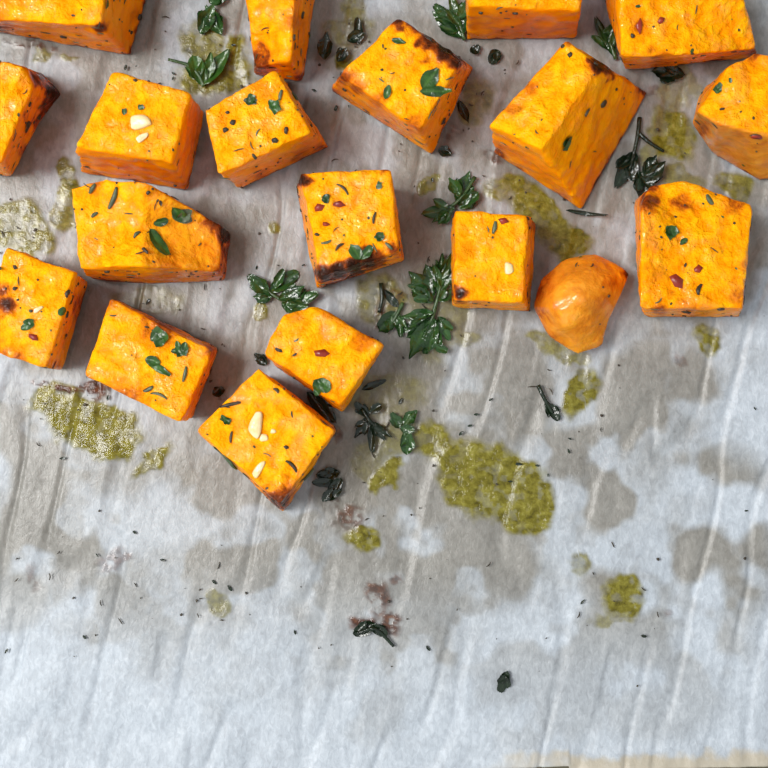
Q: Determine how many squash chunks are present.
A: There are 19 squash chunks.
